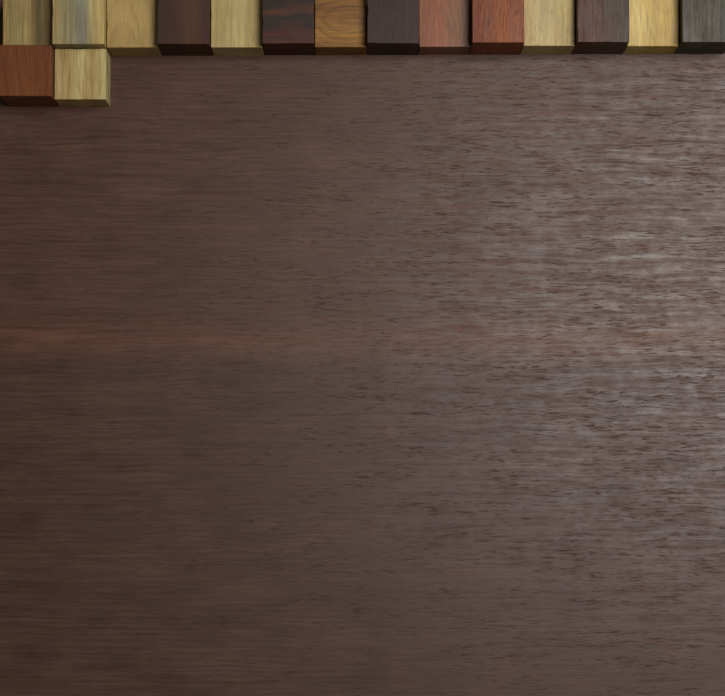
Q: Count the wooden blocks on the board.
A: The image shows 16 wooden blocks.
